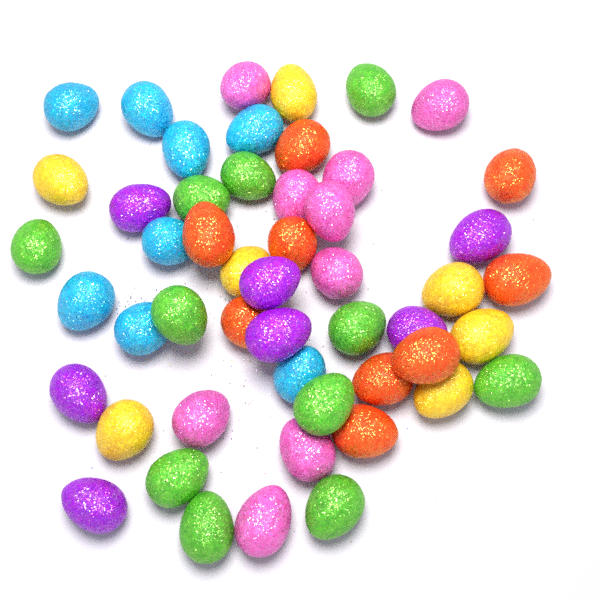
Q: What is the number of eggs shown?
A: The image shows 51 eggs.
